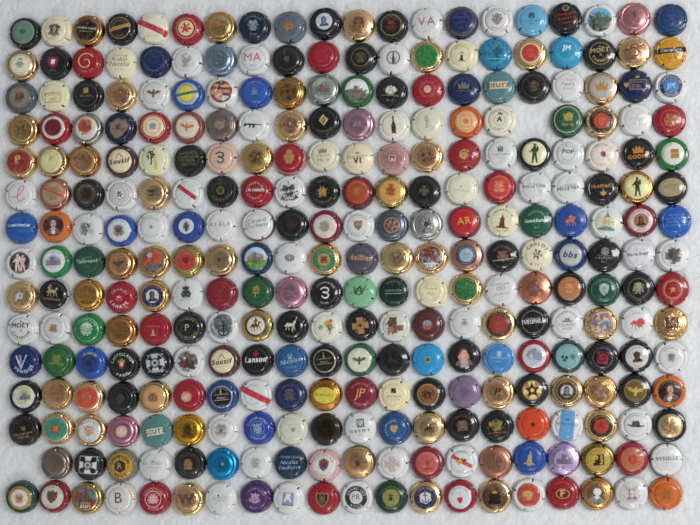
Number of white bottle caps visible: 76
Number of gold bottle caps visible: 56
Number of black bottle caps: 53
